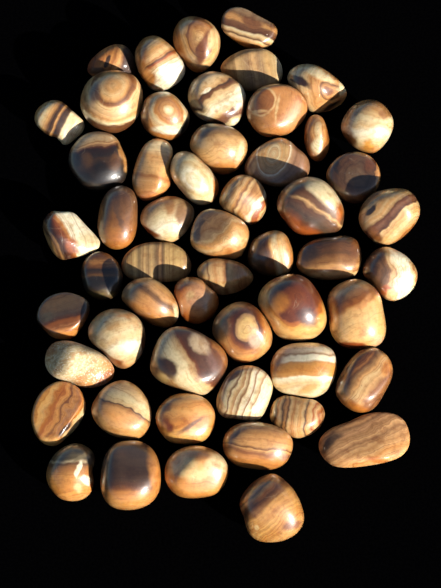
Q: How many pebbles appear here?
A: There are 54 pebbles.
